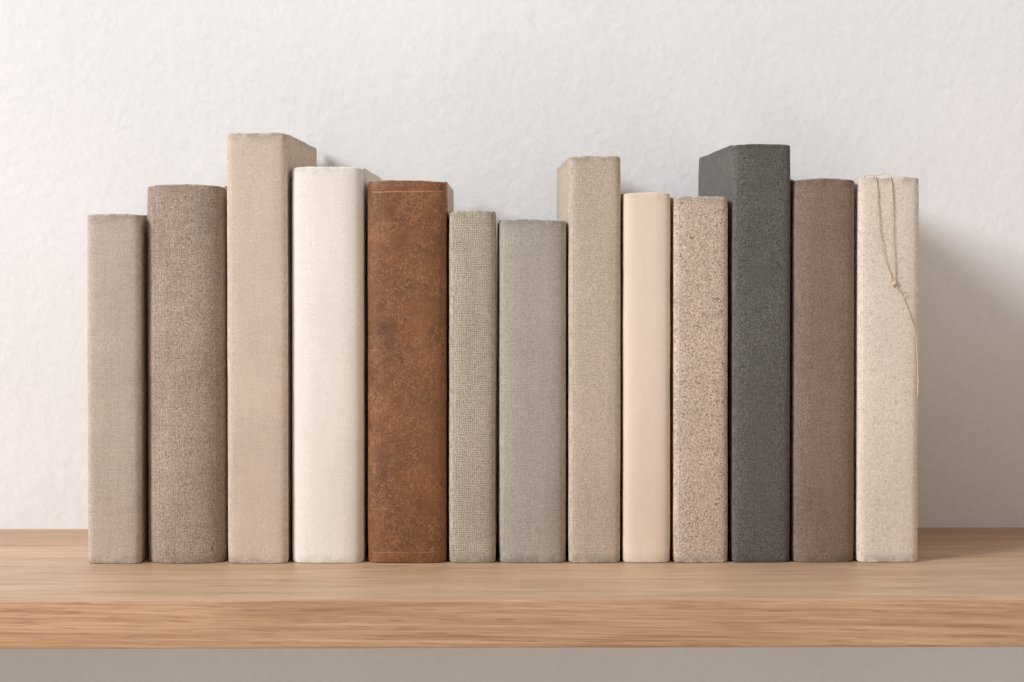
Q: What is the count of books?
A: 13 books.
